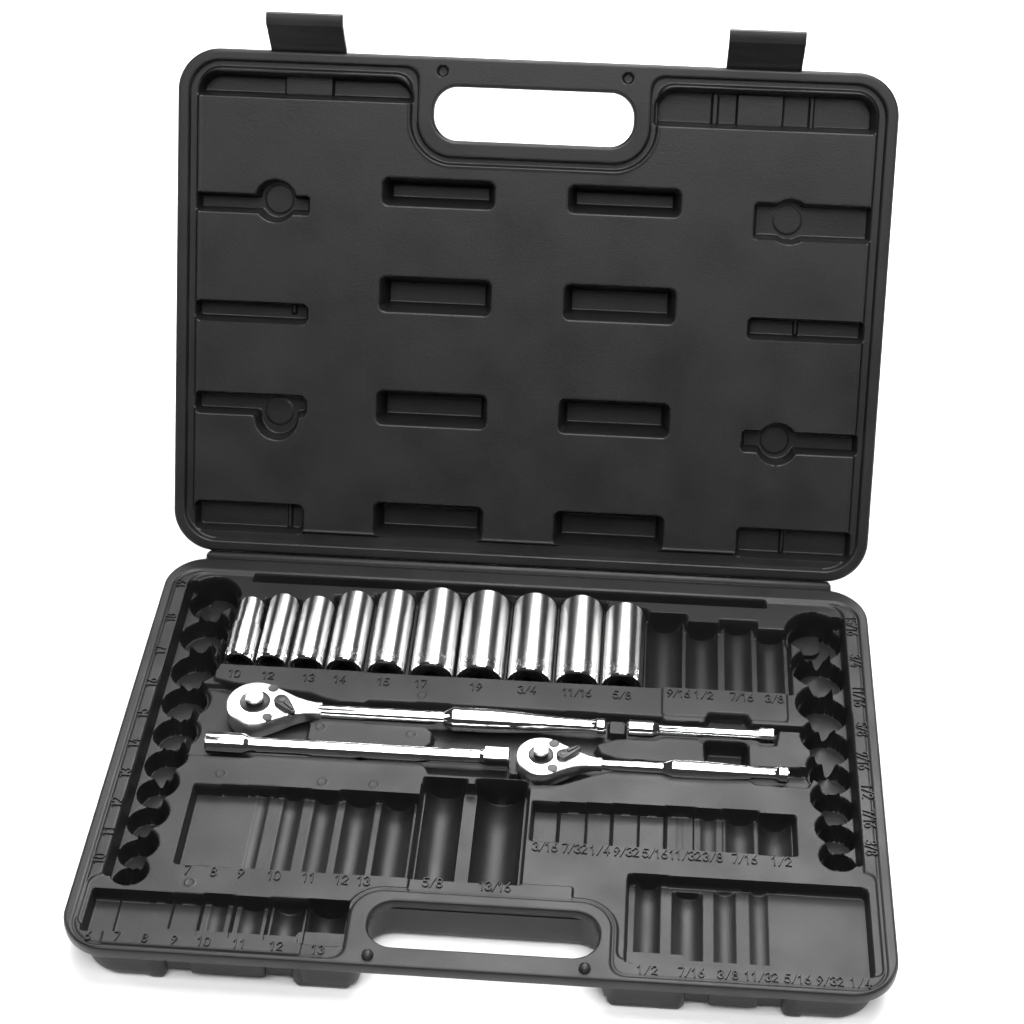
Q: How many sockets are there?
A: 10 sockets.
